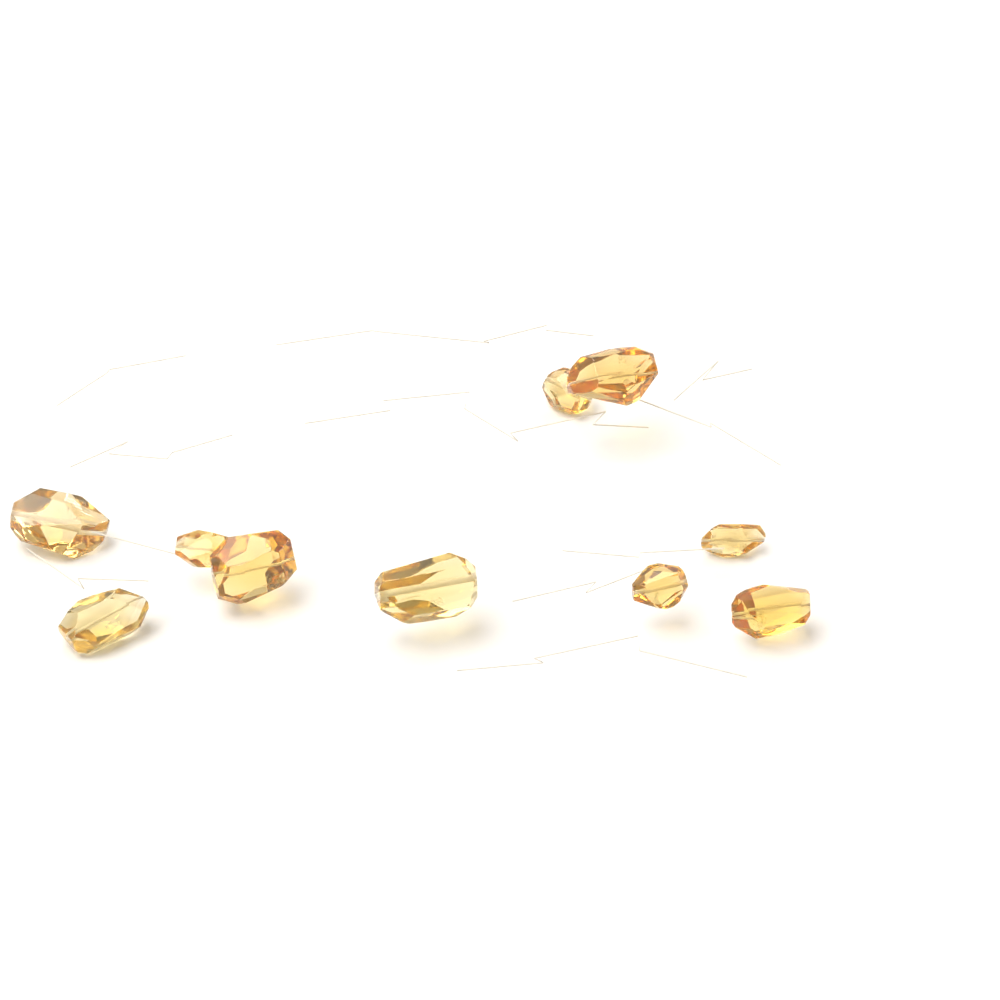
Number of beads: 10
